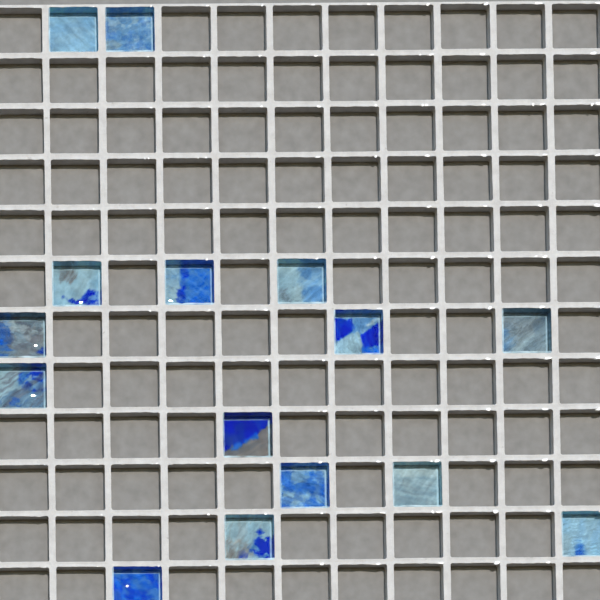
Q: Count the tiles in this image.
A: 15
